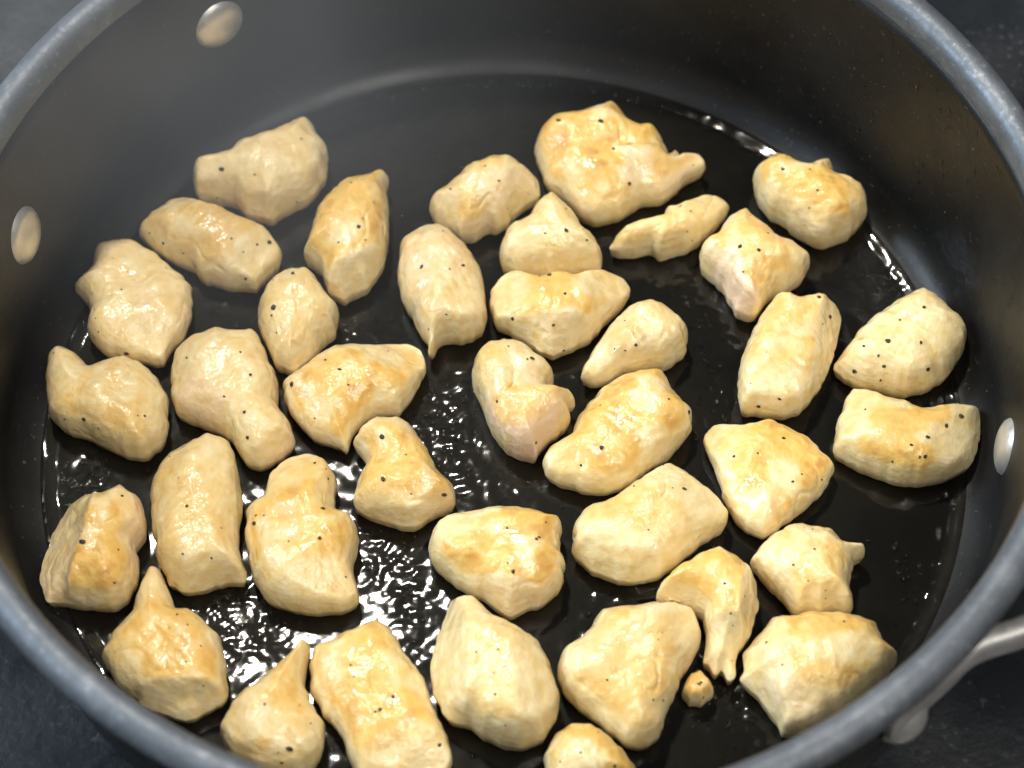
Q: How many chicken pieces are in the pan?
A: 39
